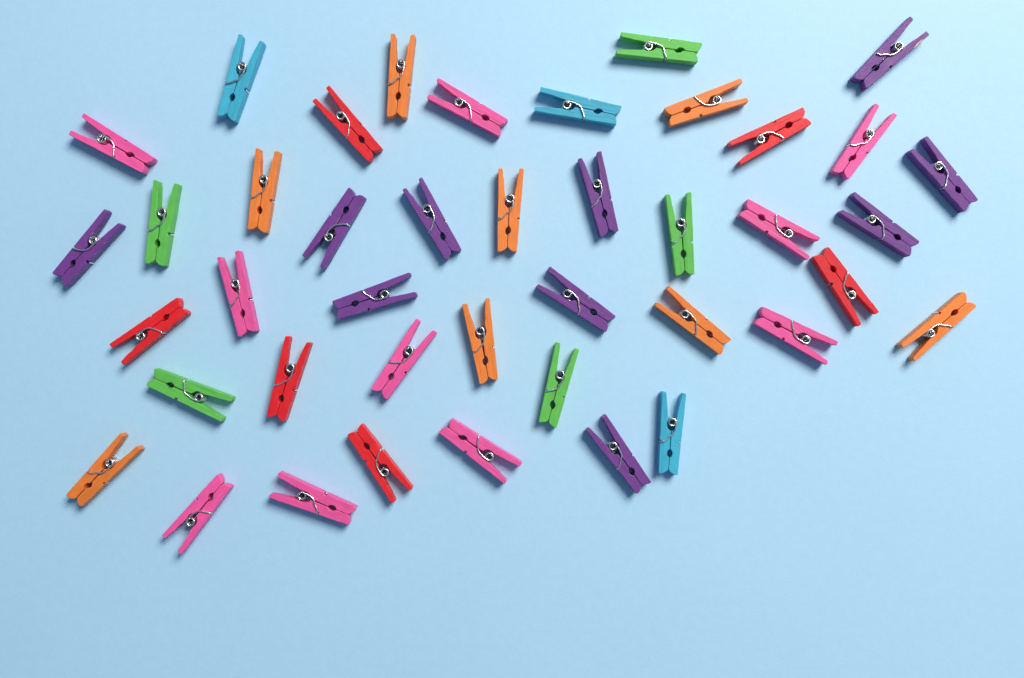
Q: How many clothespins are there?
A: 42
